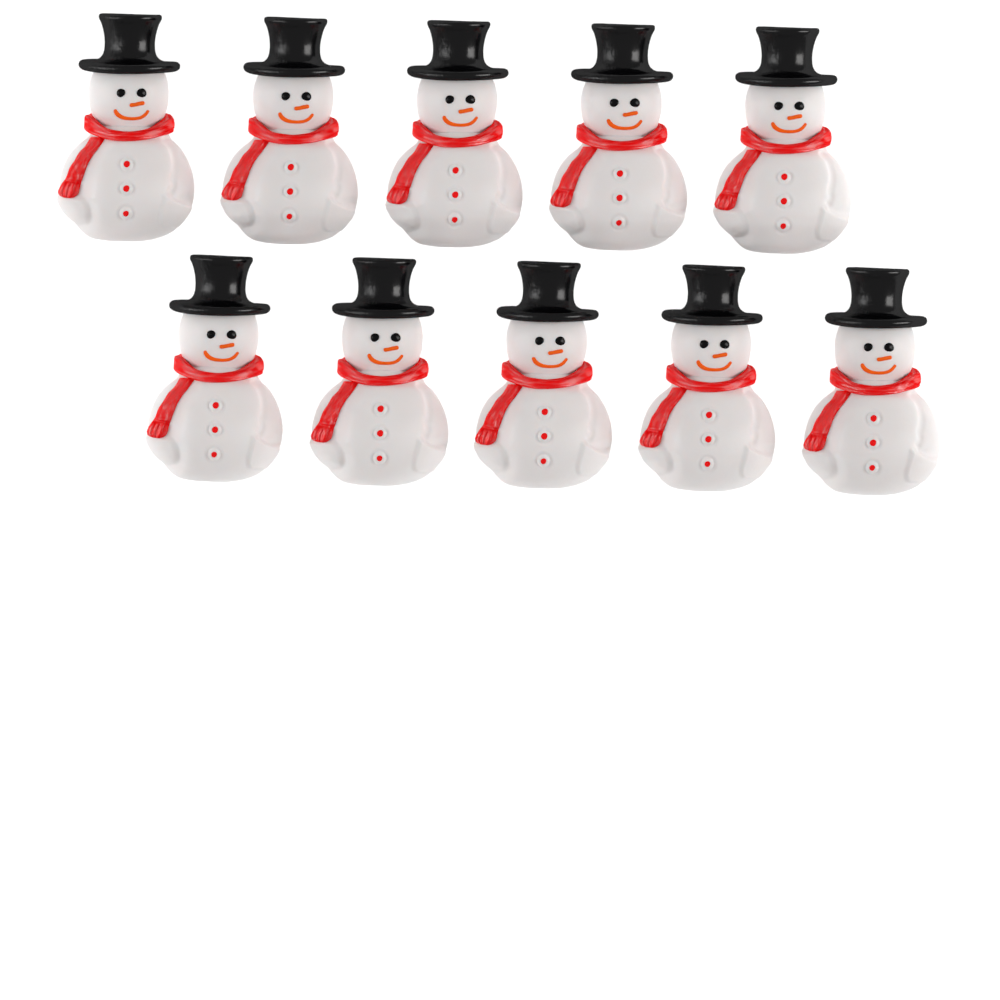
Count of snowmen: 10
